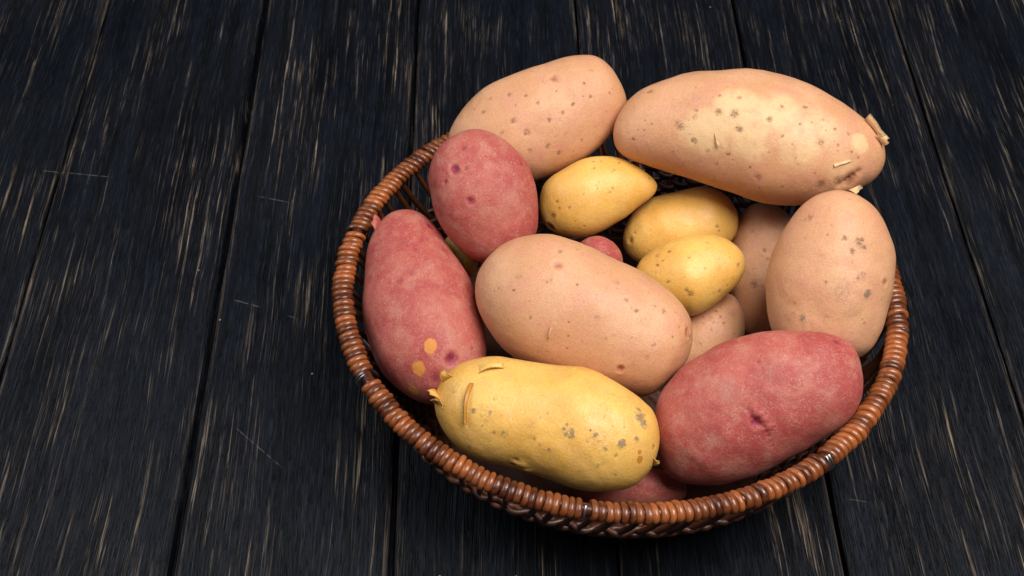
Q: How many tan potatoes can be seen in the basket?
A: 6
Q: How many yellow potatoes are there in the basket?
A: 5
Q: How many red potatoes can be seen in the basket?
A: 5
